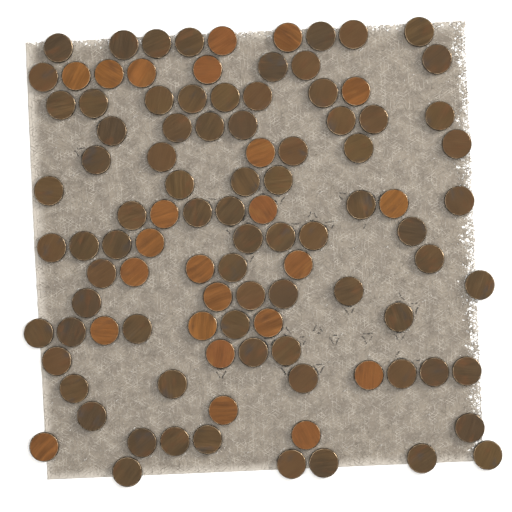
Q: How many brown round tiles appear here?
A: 78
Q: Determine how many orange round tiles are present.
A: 24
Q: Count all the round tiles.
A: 102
